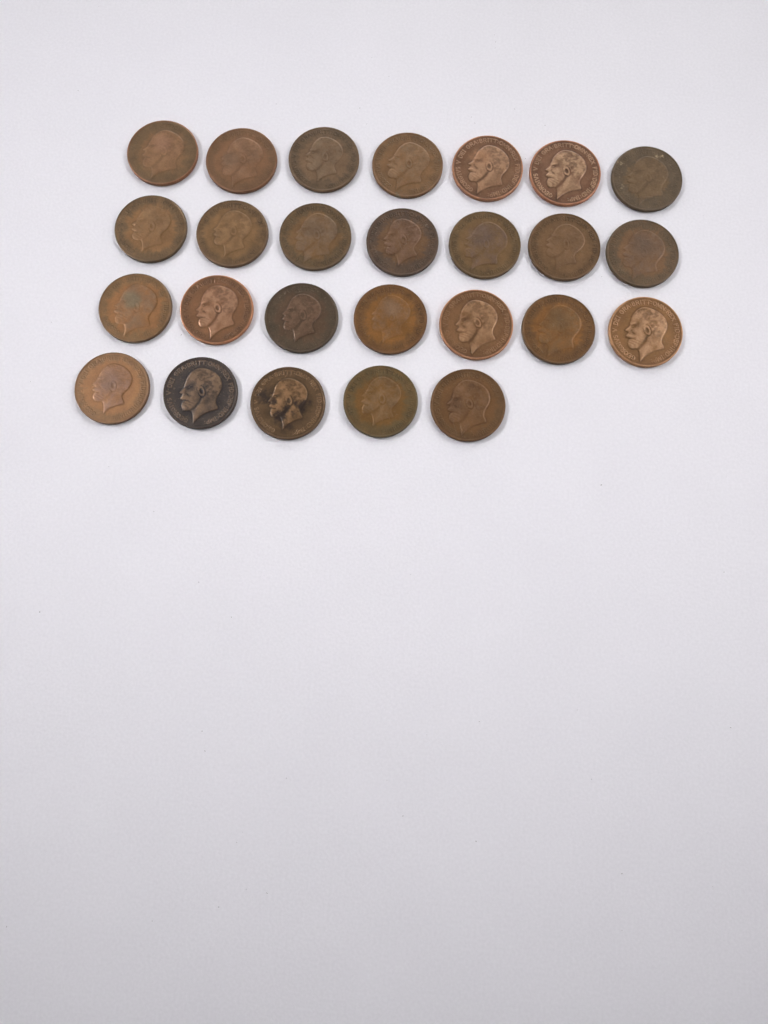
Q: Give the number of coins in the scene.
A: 26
